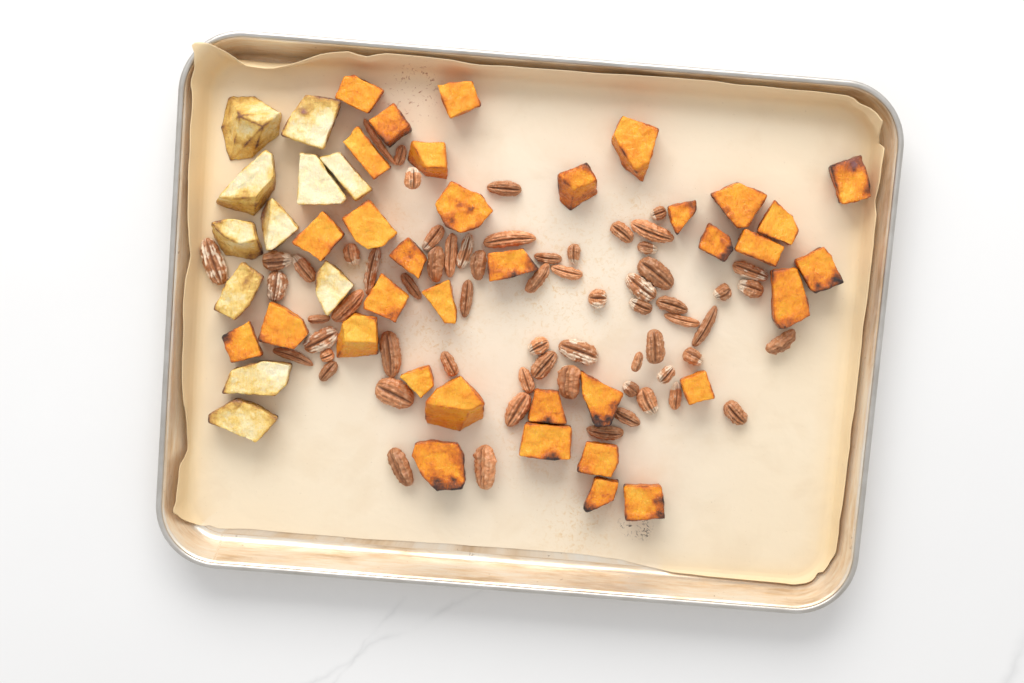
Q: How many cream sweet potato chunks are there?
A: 11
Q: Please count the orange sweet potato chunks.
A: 35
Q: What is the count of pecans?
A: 64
